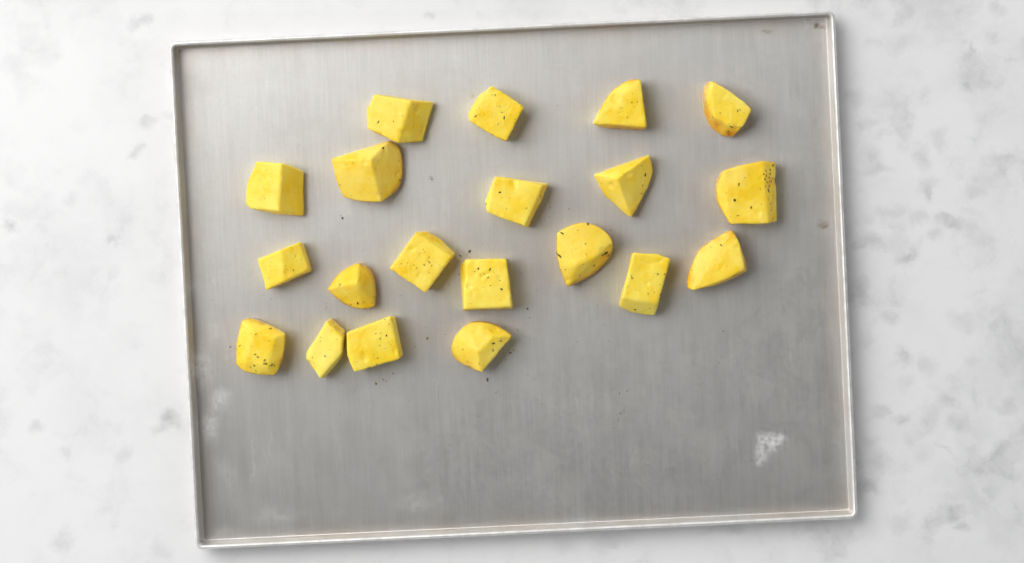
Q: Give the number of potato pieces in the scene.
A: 20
